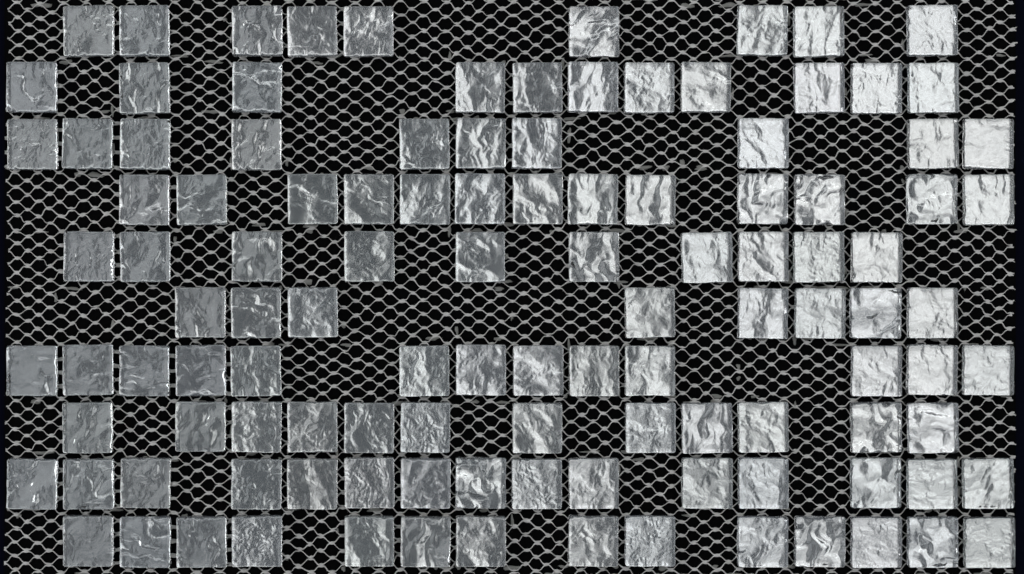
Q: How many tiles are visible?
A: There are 115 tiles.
